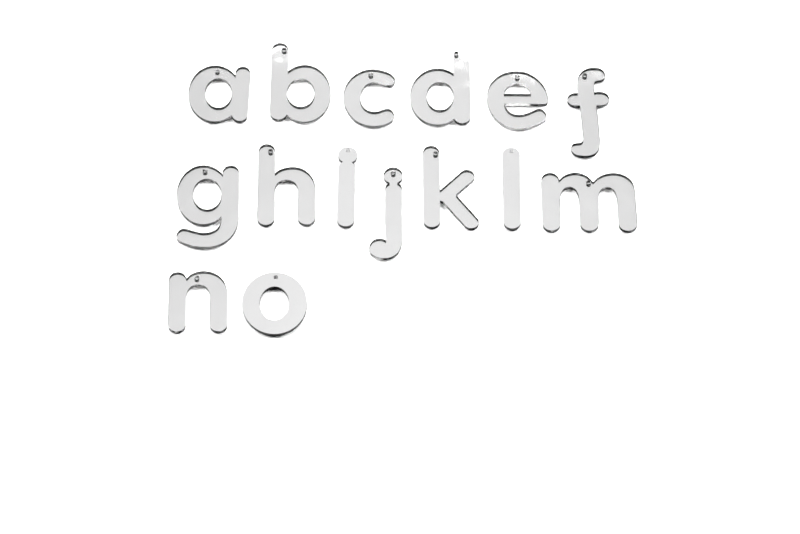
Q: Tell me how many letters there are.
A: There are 15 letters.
